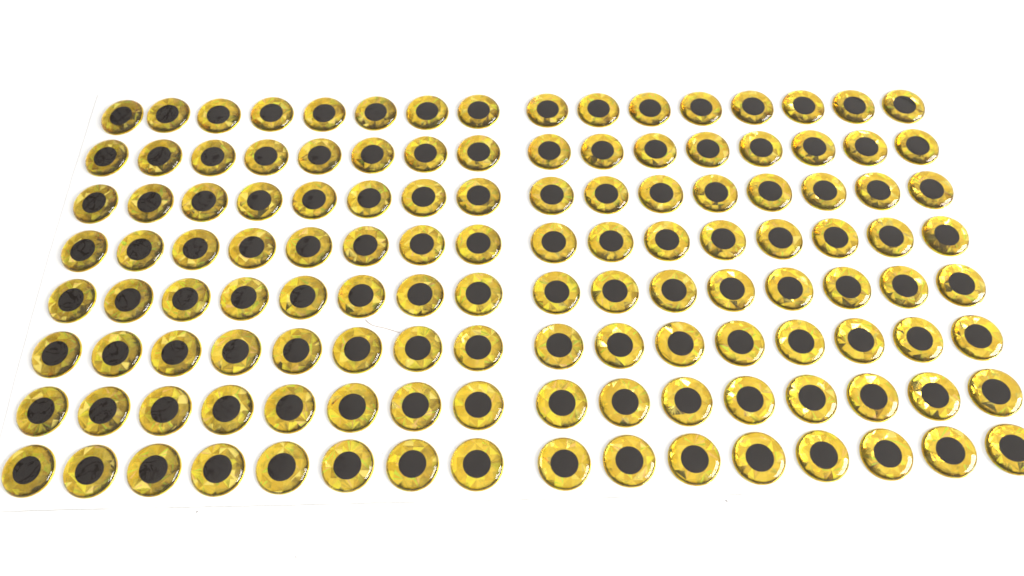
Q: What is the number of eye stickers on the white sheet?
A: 128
